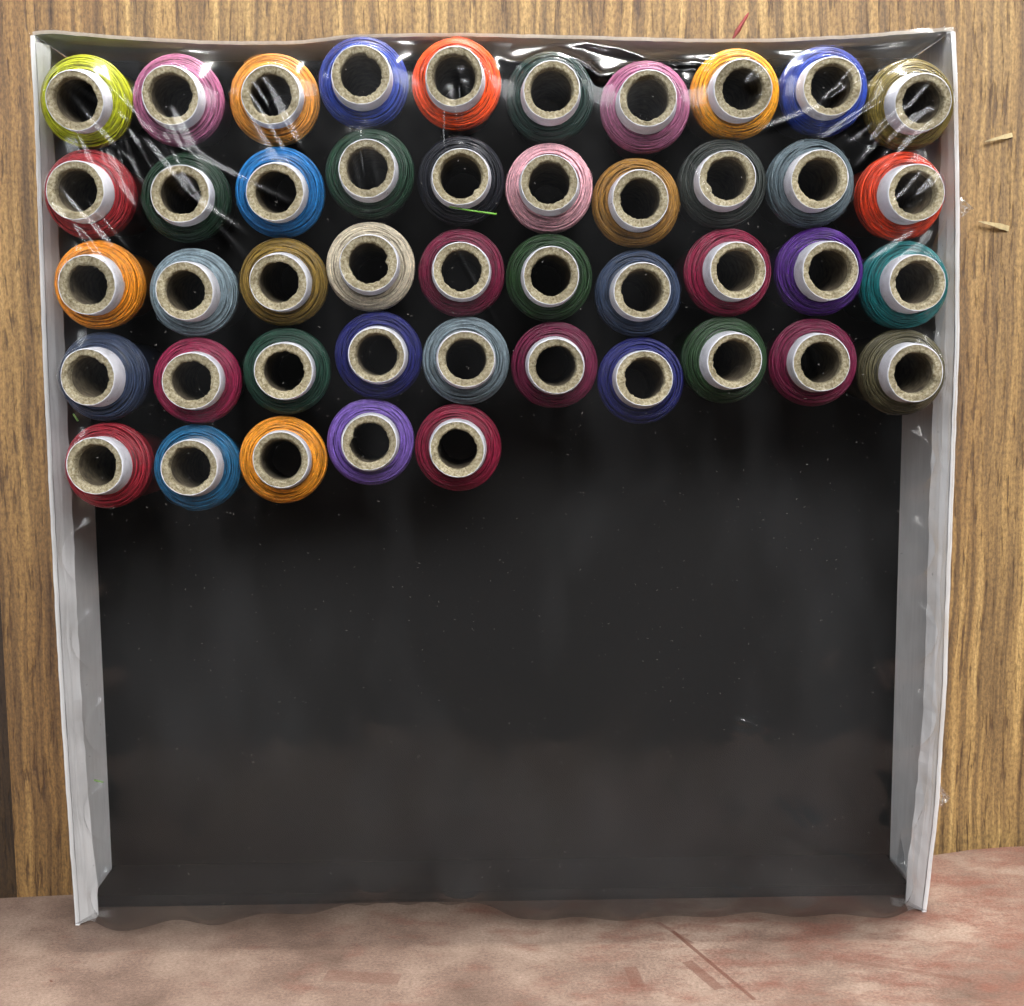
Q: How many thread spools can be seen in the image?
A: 45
